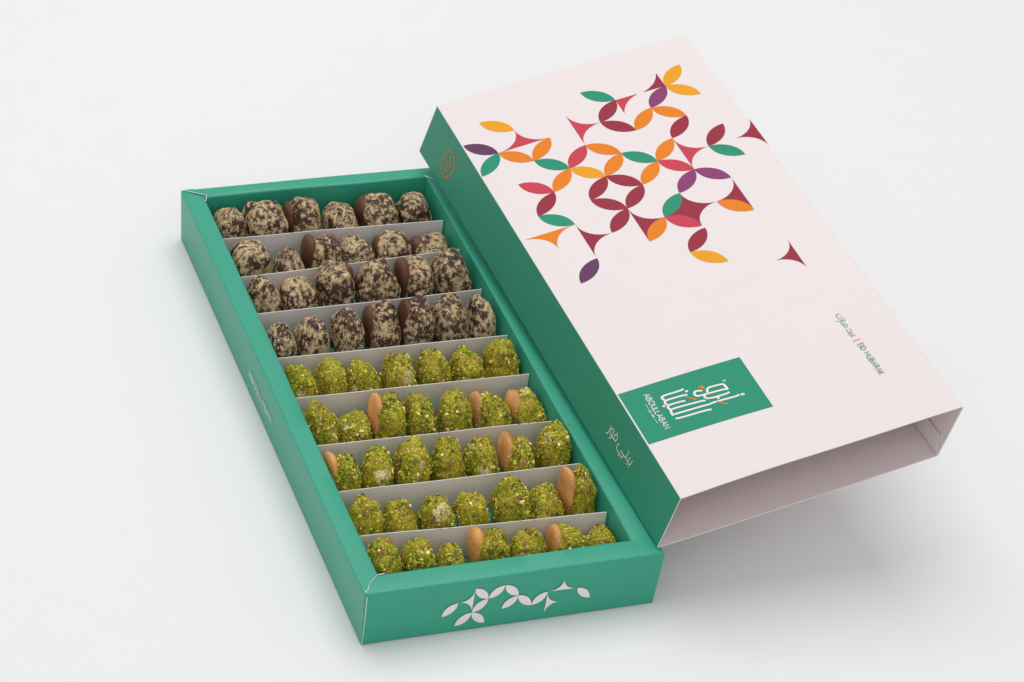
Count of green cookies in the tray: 35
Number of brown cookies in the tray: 25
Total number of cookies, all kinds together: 60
